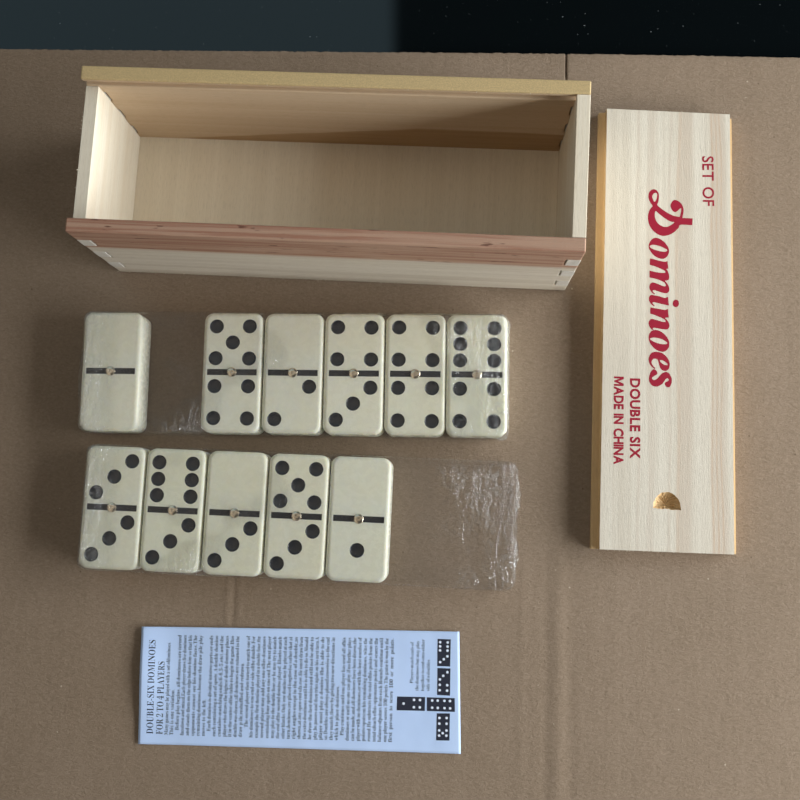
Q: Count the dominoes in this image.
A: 11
